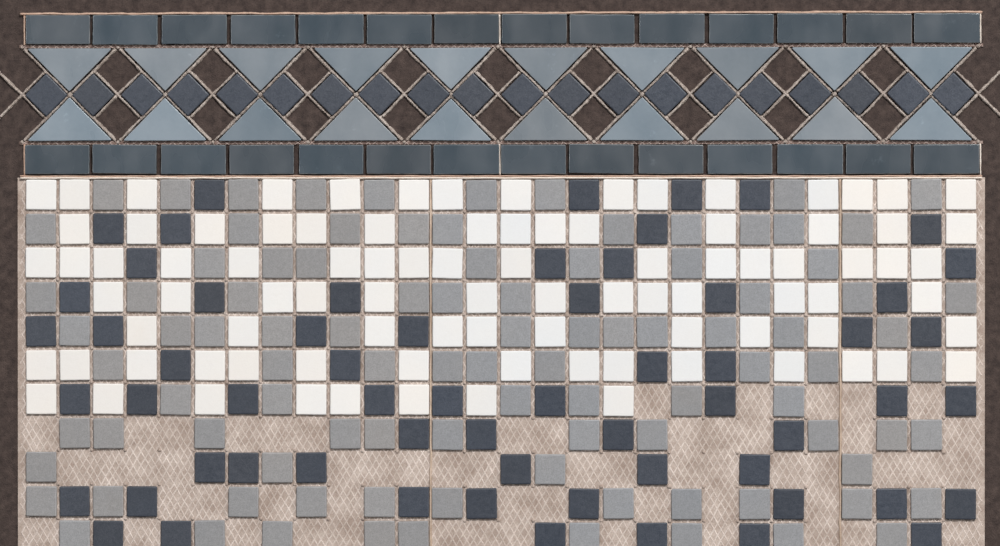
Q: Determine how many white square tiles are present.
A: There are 92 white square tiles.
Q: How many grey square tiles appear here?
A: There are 97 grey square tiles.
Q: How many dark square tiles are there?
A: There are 81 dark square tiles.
